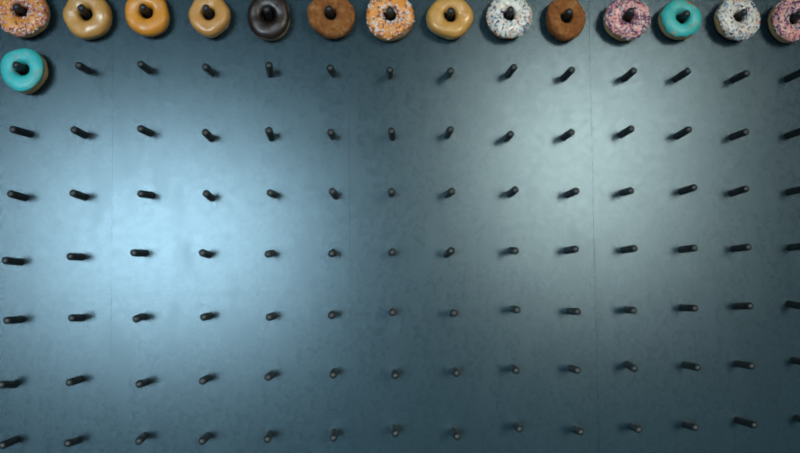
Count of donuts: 15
